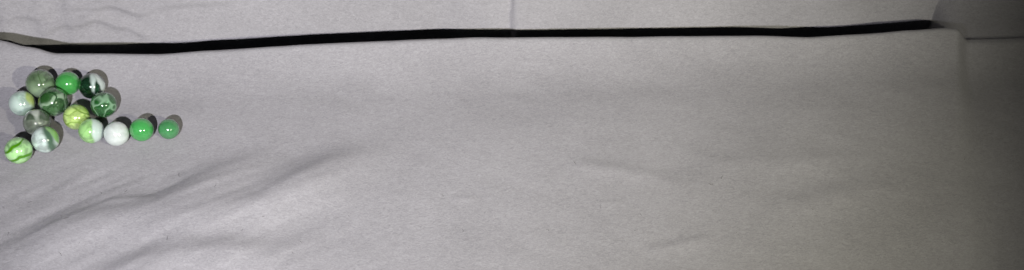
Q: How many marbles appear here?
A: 14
